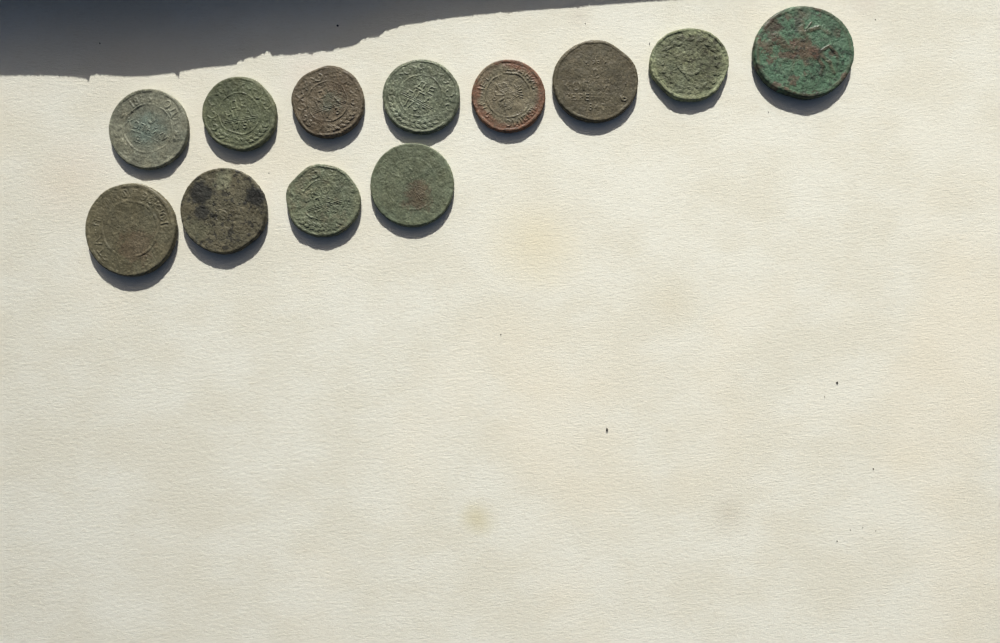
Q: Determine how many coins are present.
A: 12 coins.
